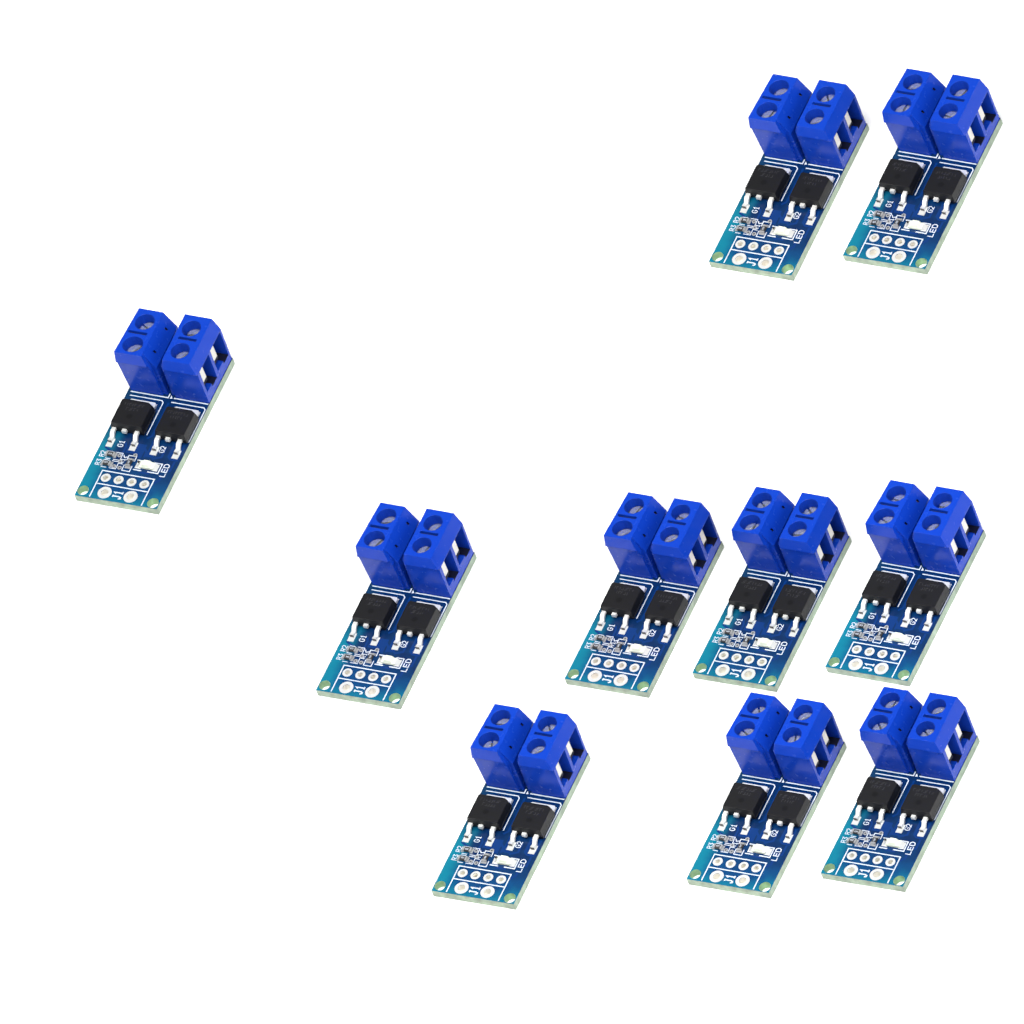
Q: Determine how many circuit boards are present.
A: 10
